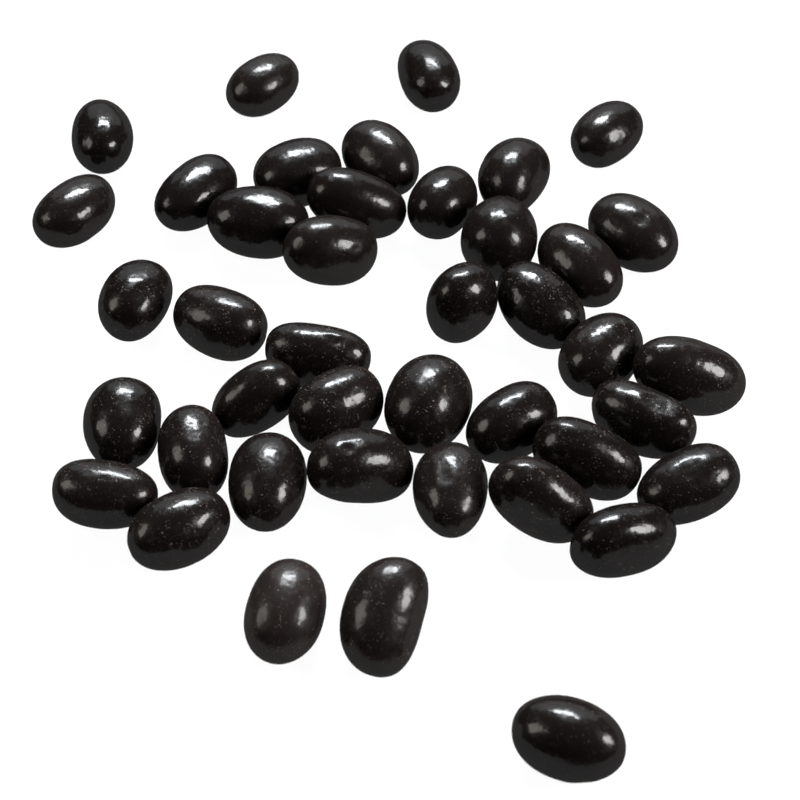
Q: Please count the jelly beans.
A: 42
